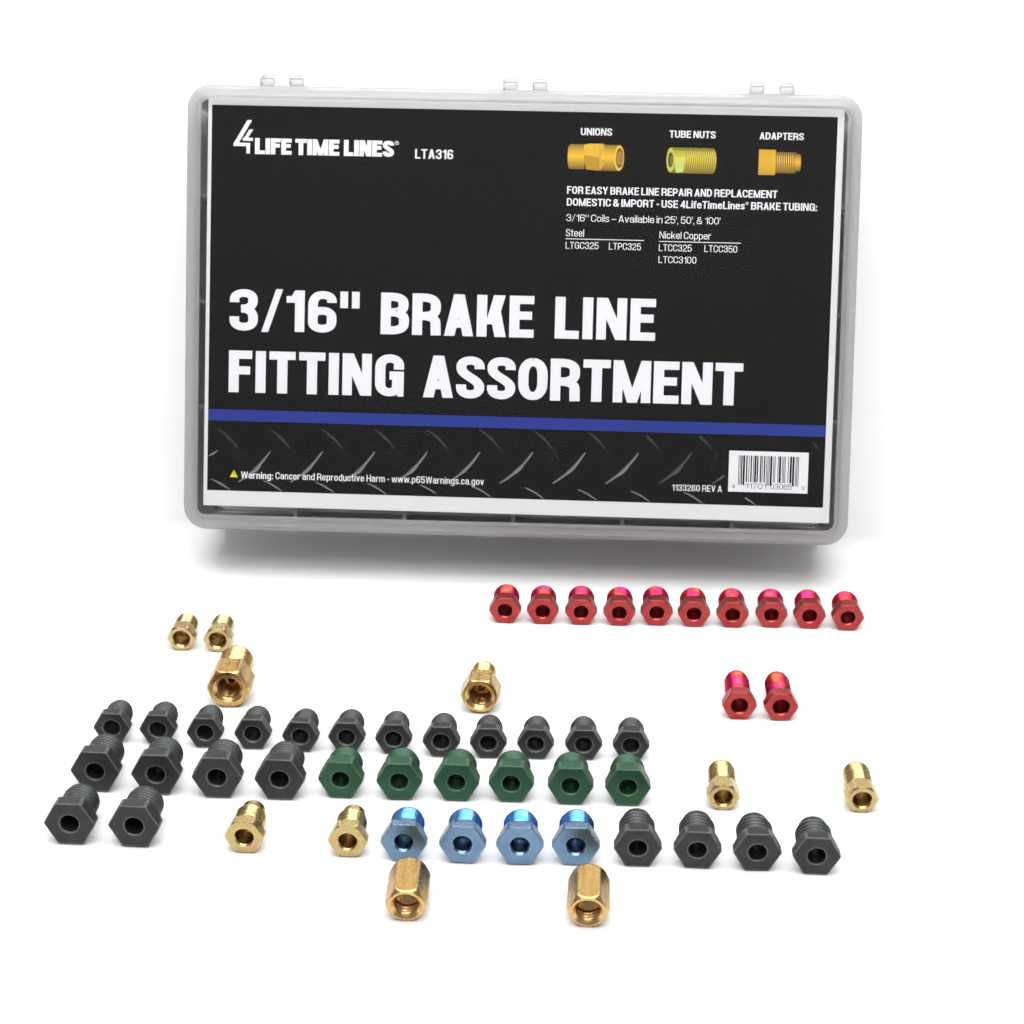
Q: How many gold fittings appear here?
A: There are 10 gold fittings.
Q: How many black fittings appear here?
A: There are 22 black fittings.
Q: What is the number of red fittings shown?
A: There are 12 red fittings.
